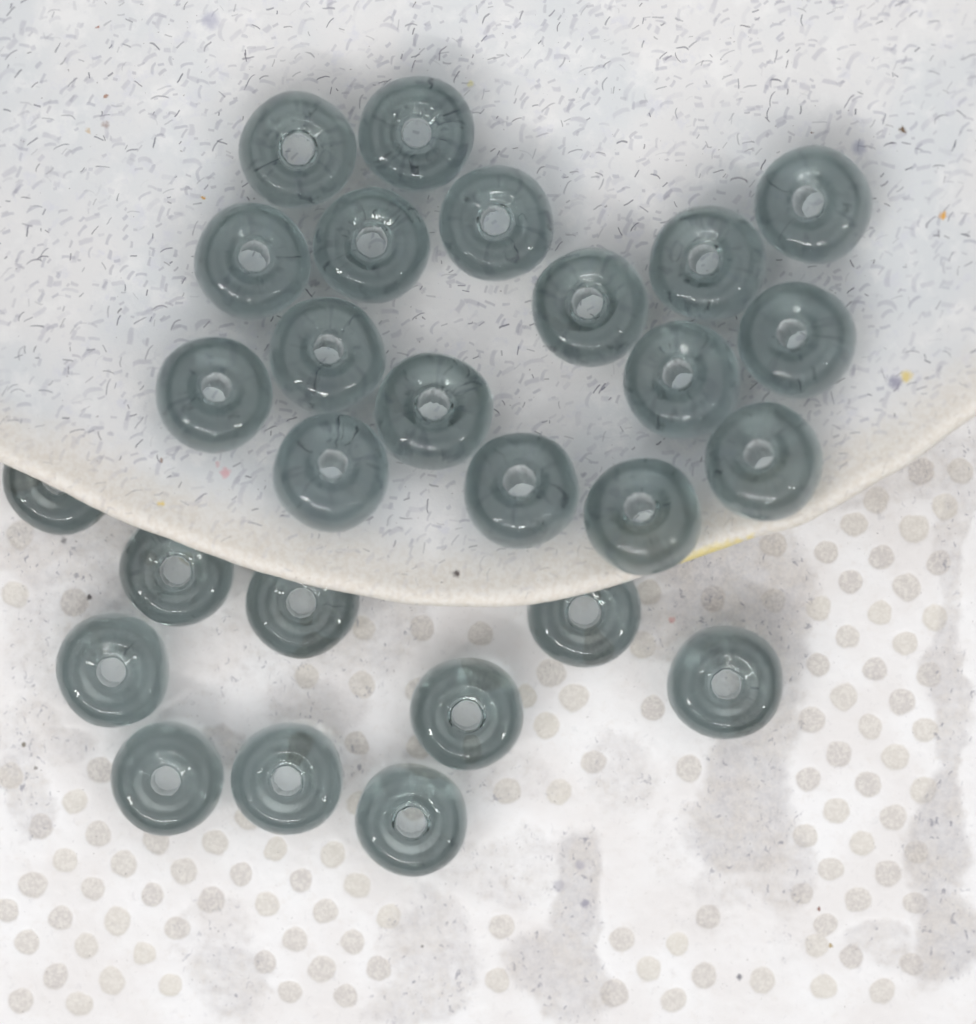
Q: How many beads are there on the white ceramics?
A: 27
